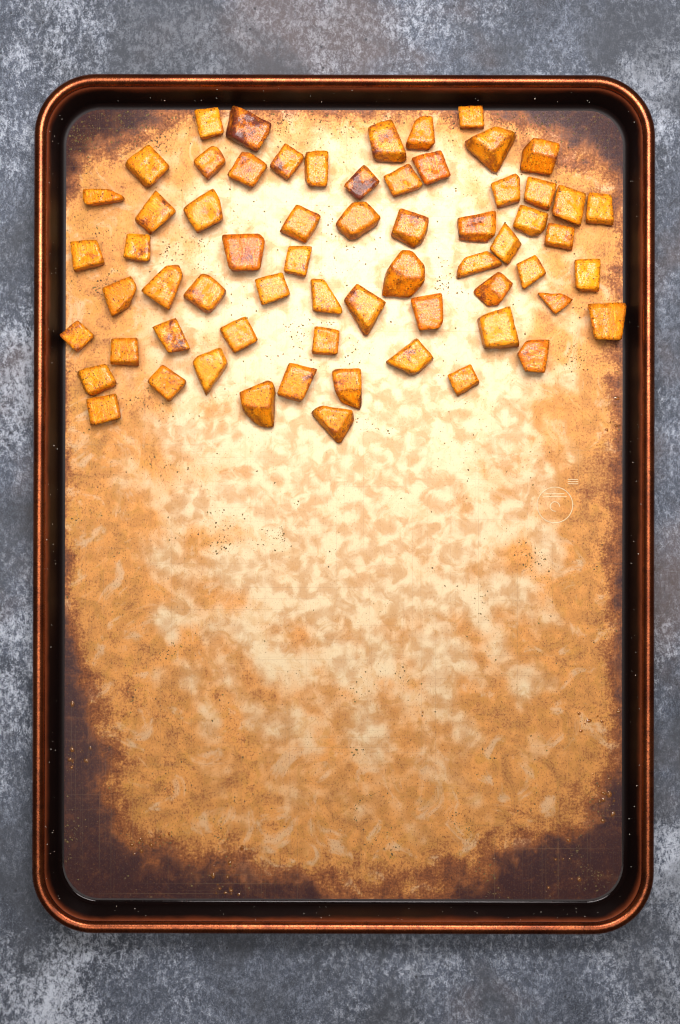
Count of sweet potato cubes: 64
